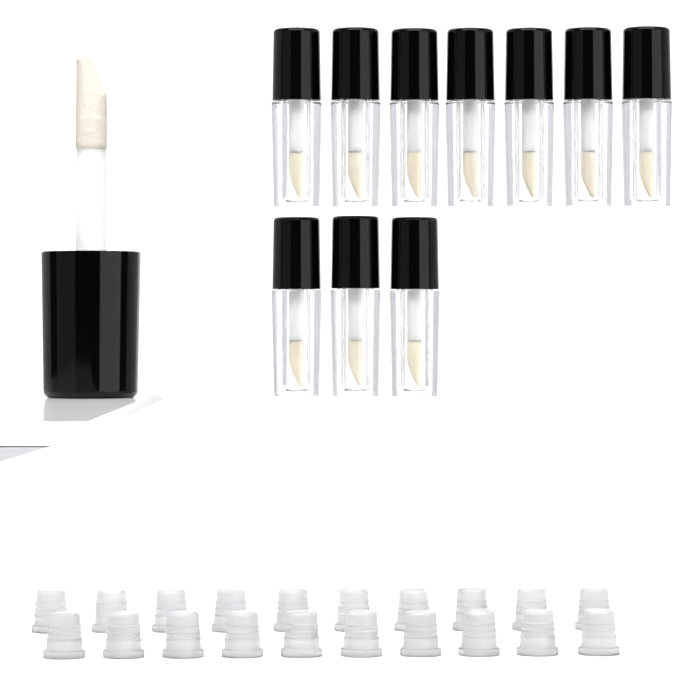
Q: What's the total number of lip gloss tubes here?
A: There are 10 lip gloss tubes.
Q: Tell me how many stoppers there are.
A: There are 20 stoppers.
